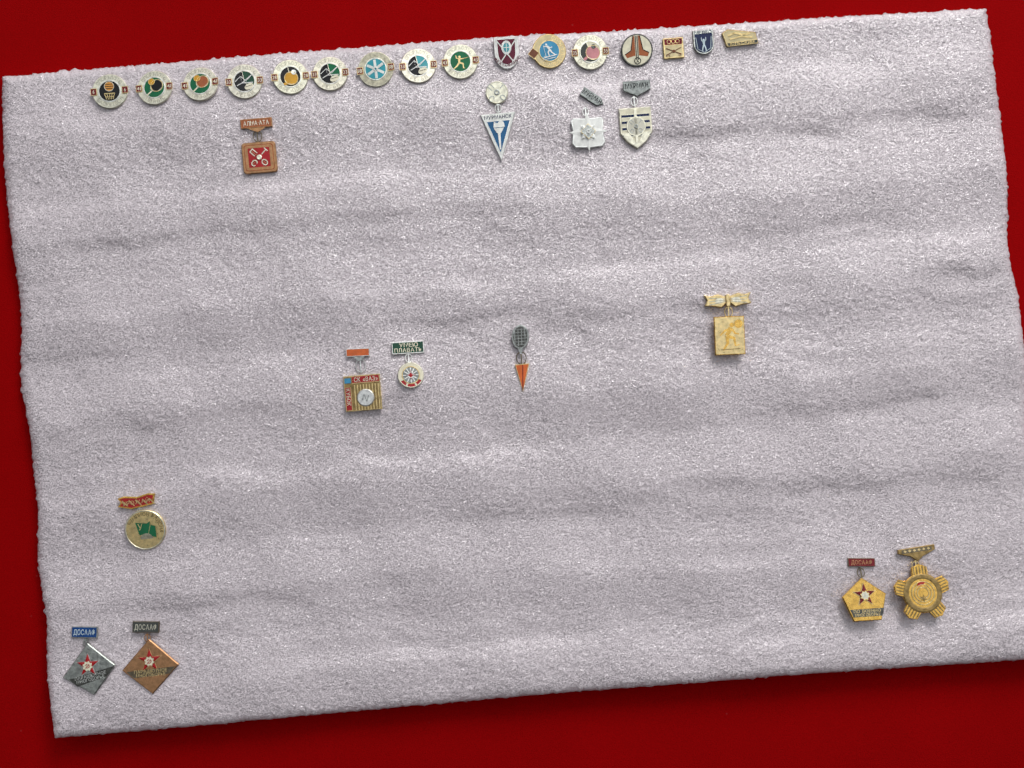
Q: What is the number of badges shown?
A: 16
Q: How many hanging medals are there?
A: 13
